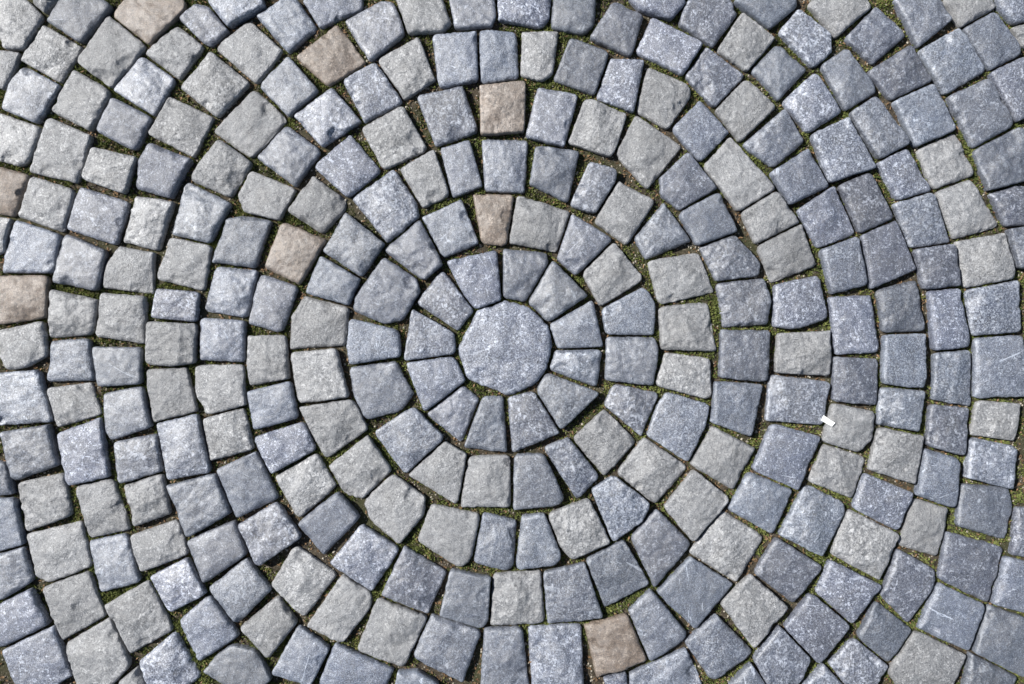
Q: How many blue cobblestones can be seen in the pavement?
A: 187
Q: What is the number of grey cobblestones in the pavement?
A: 94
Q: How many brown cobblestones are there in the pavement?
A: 8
